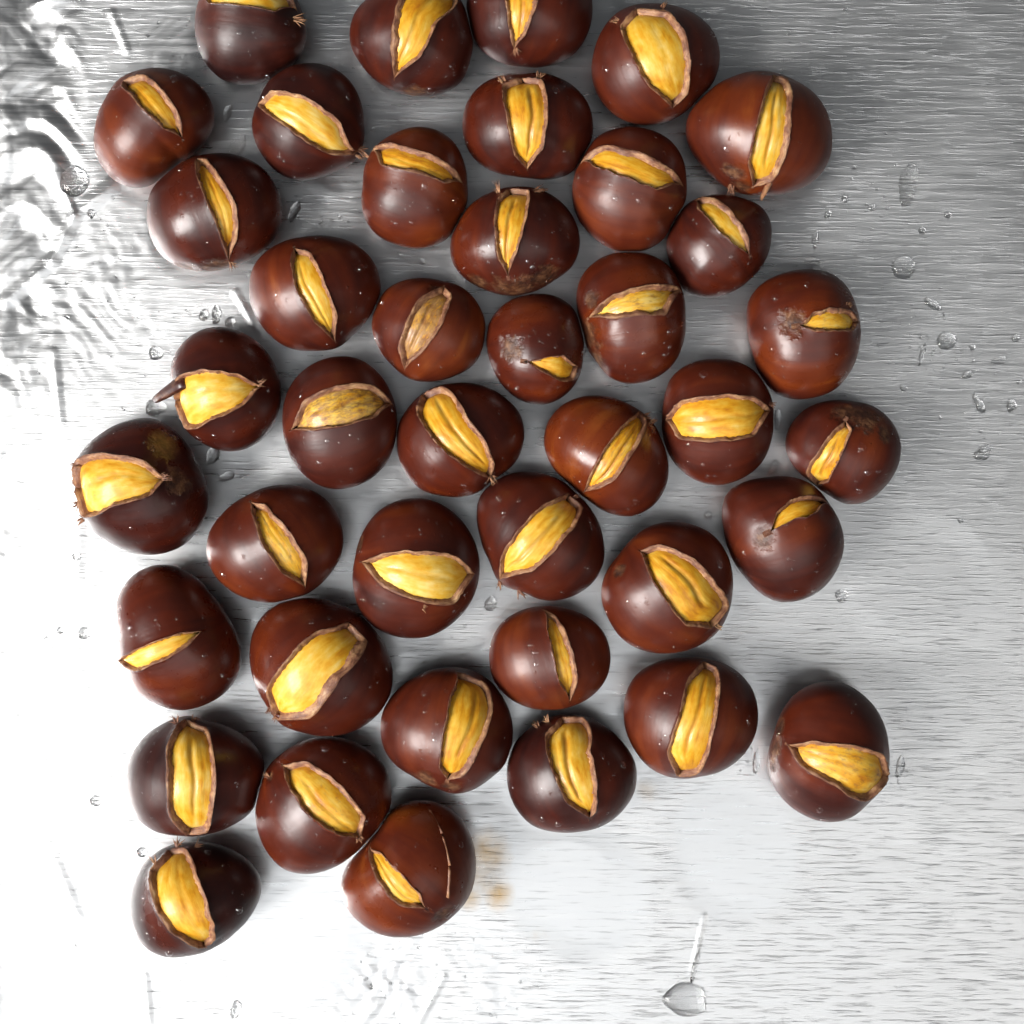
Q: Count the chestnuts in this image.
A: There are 41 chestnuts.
